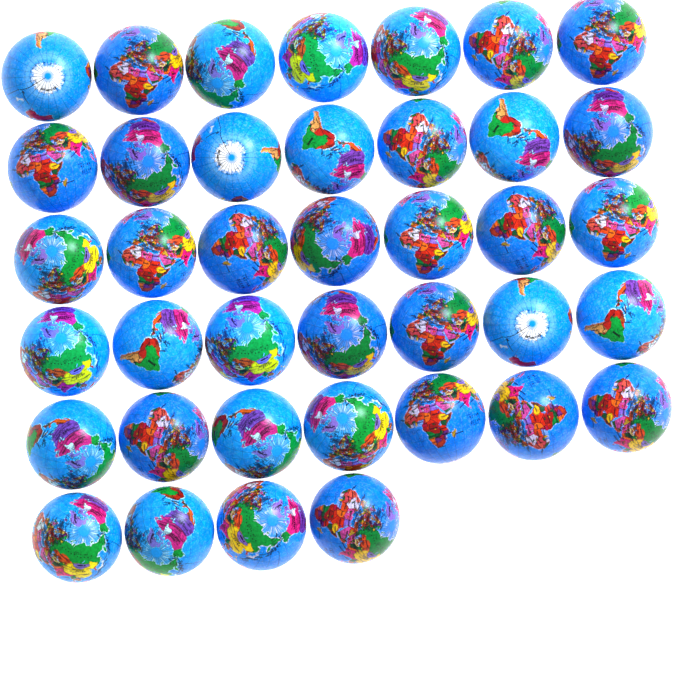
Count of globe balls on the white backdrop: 39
